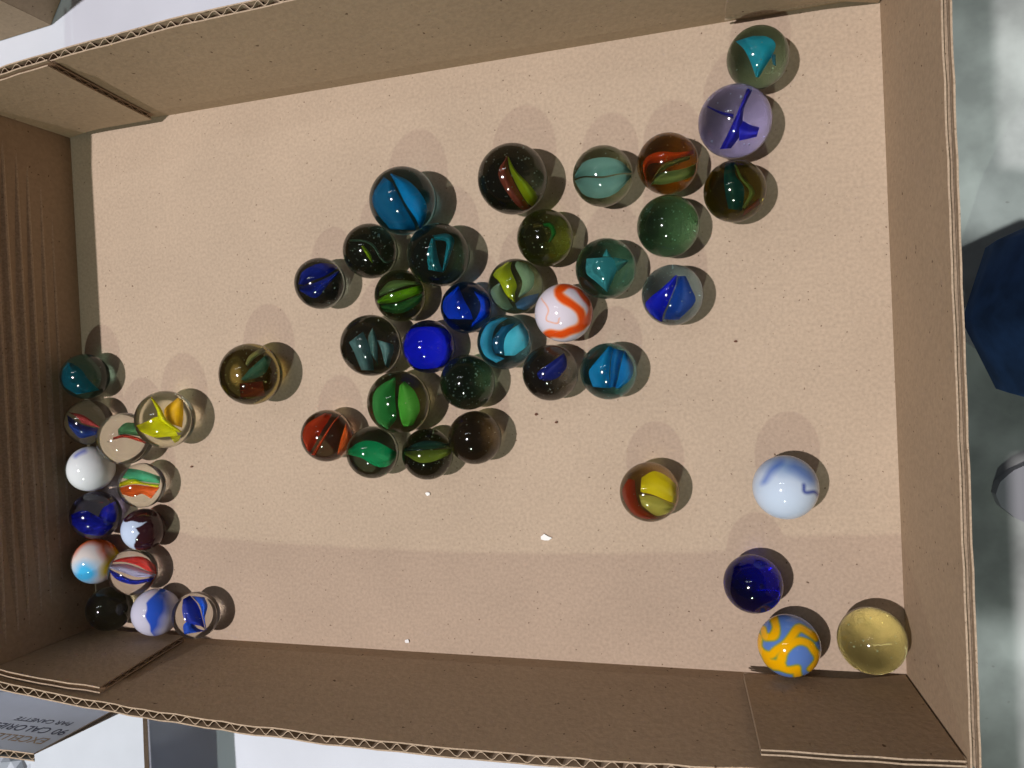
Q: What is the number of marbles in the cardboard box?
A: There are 48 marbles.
